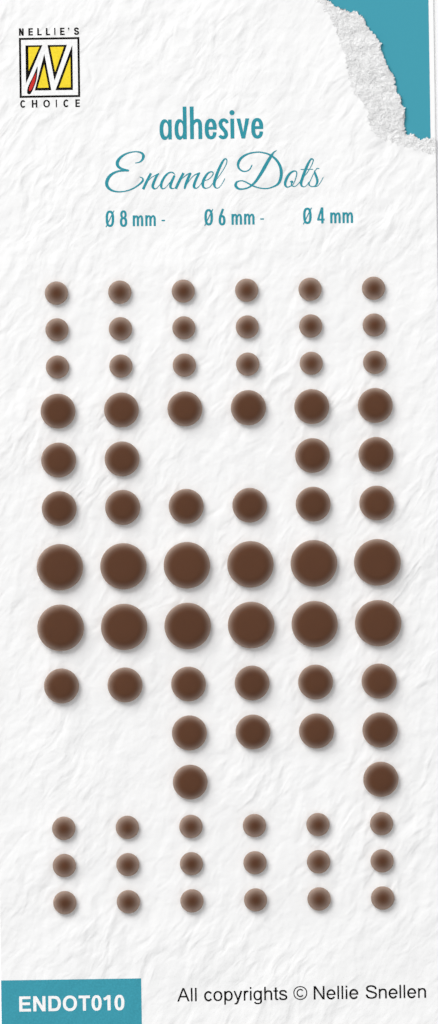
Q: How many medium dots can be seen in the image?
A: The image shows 28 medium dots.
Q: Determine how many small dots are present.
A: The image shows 36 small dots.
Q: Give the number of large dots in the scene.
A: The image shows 12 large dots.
